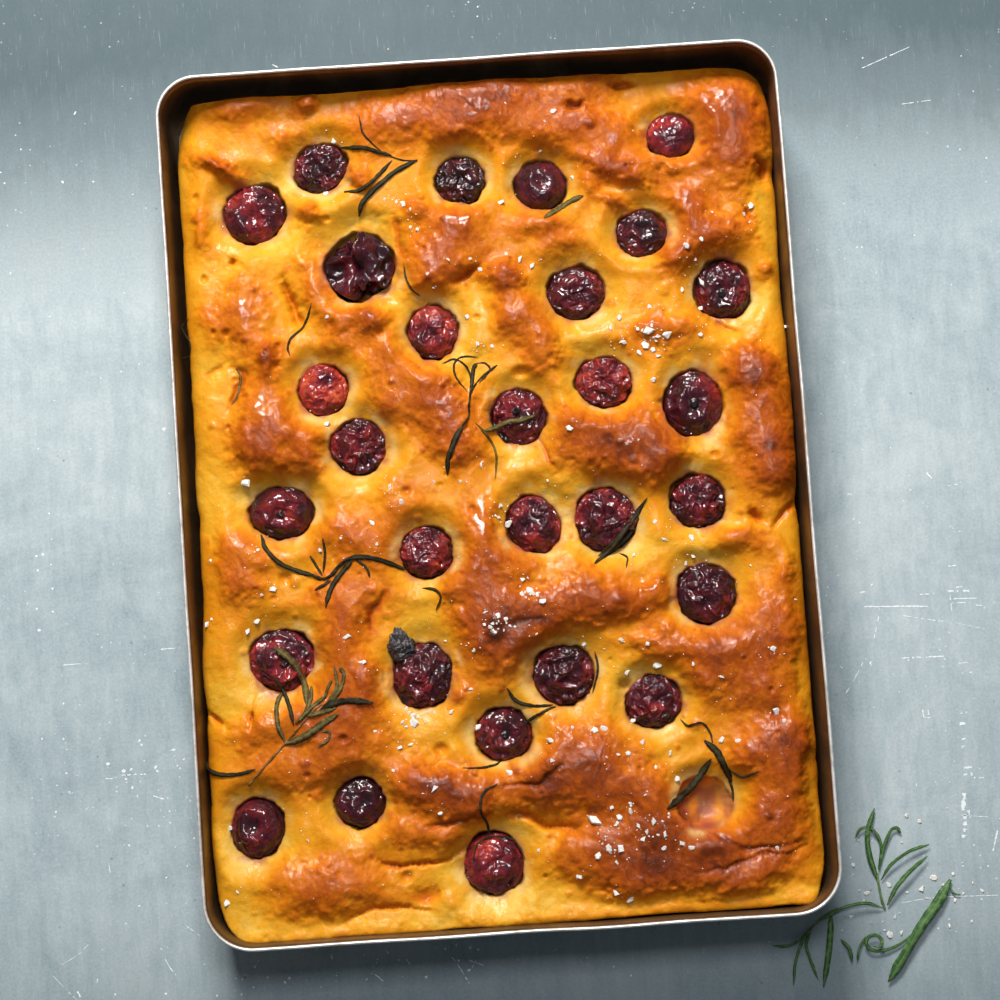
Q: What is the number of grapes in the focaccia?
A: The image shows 29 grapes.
